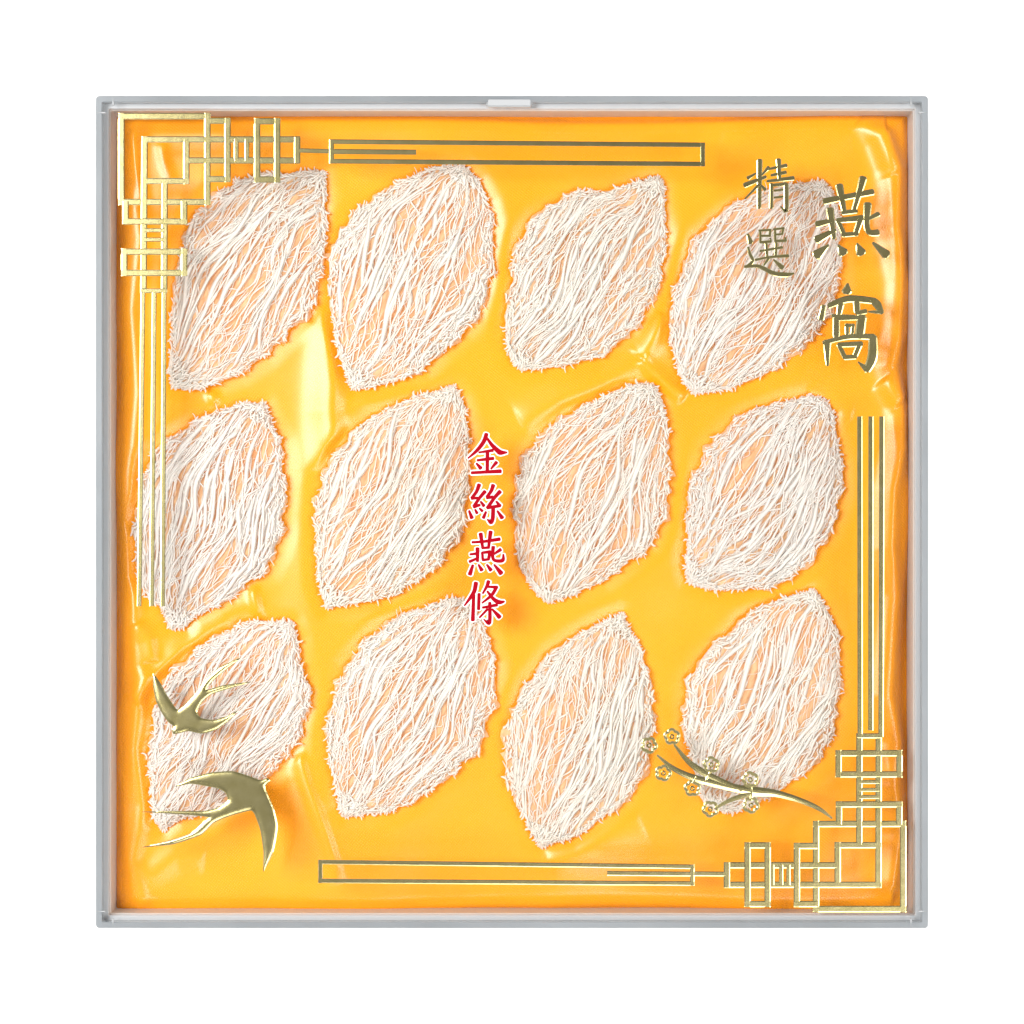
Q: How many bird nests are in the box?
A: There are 12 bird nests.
